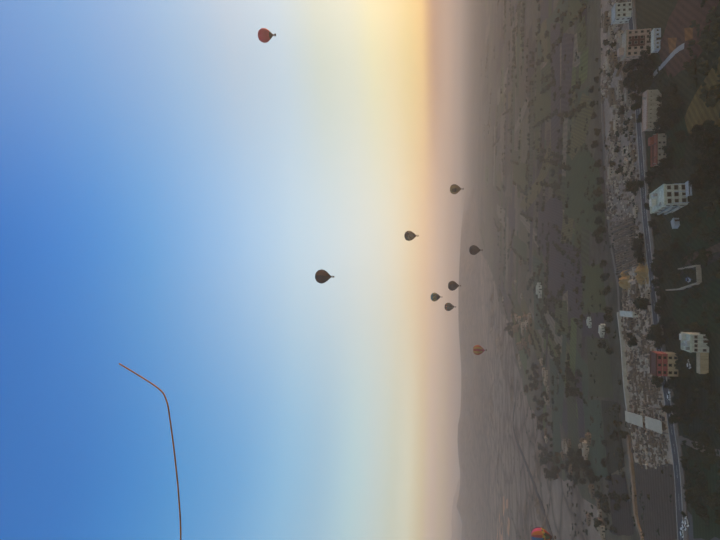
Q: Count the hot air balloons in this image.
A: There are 10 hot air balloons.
